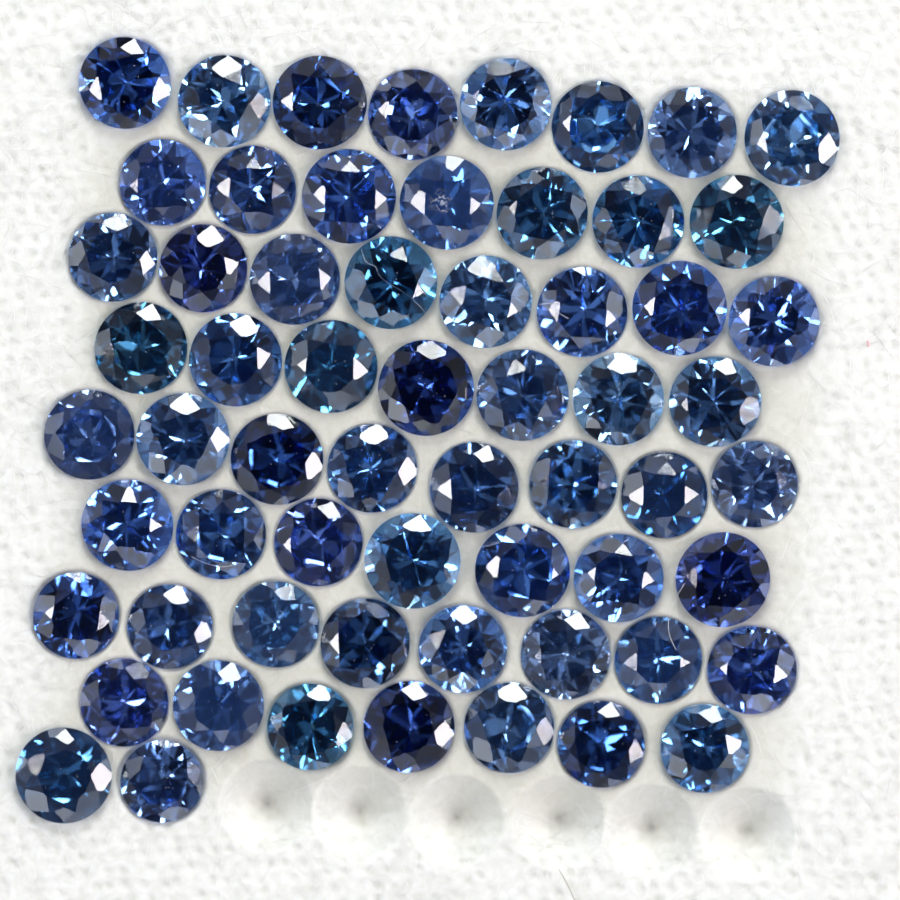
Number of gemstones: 62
